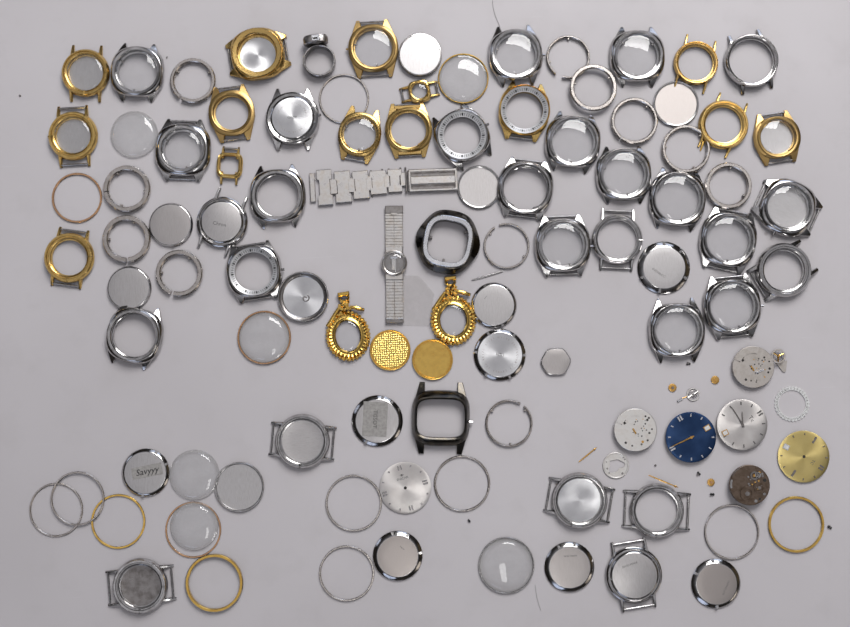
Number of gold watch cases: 14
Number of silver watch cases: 27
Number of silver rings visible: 18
